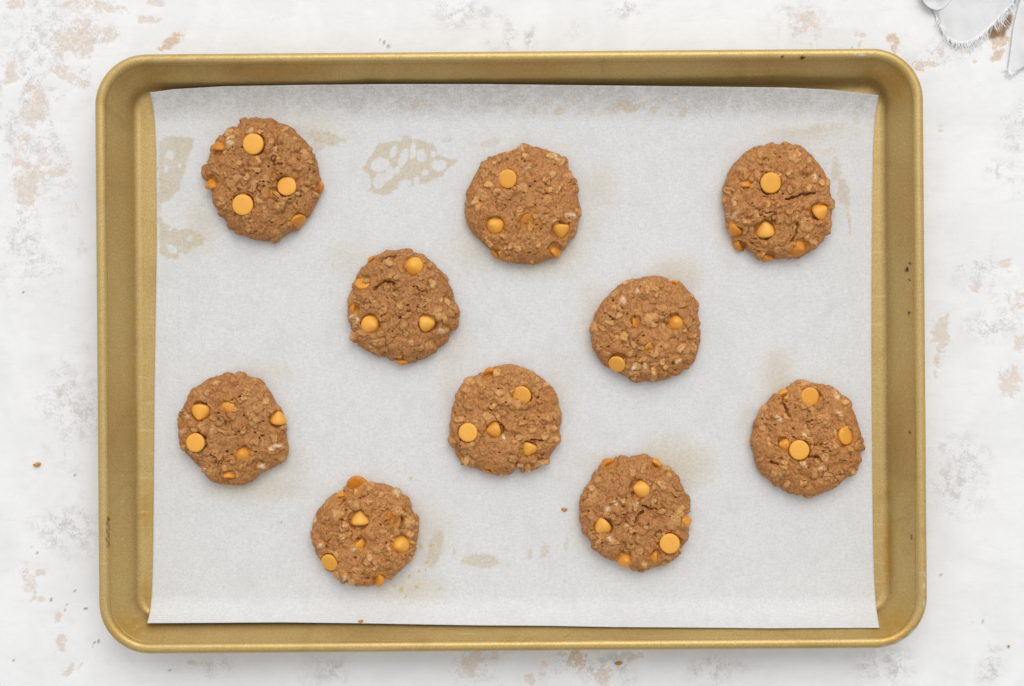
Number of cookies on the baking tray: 10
